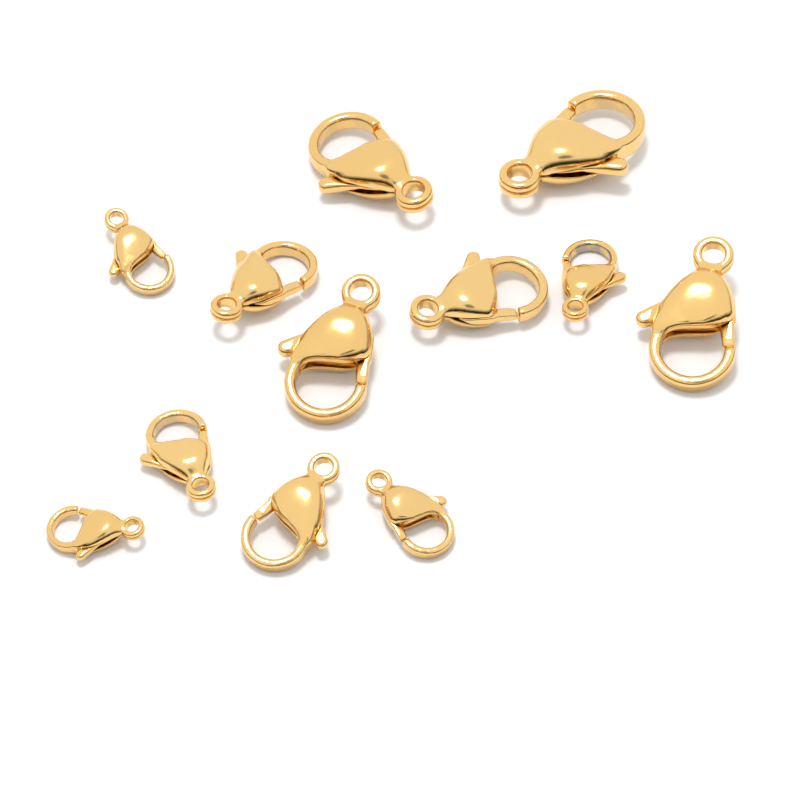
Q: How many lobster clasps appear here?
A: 12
